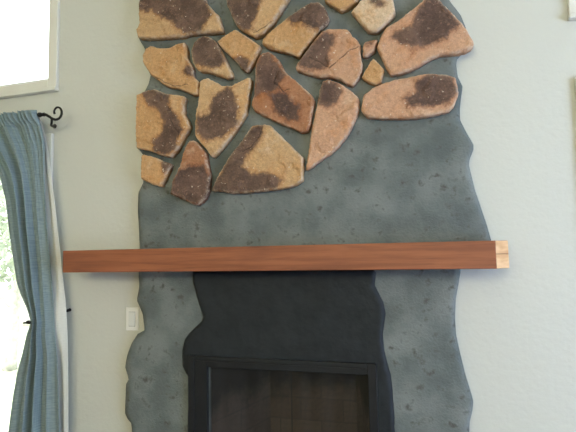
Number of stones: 20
